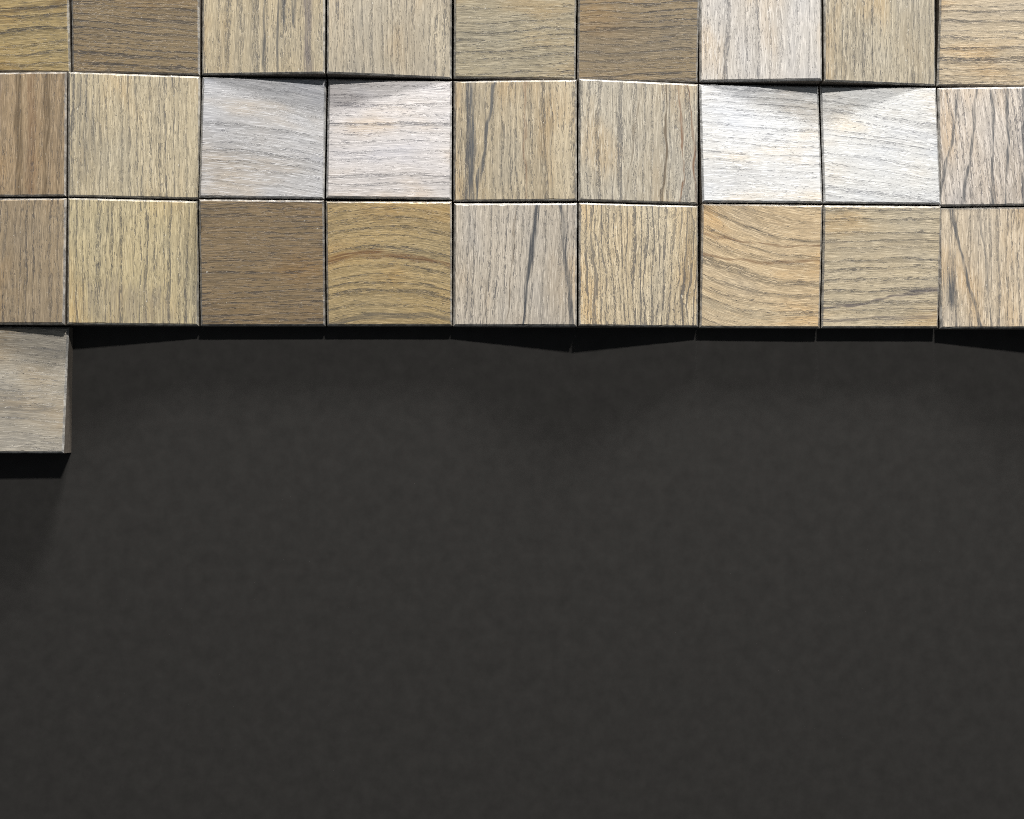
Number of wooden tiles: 28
